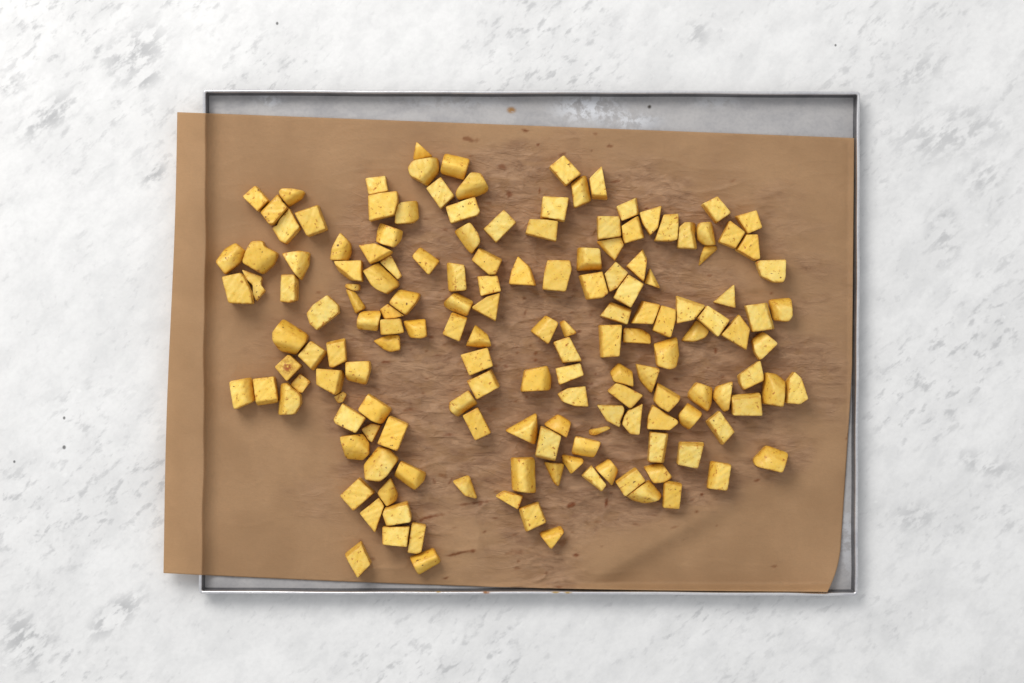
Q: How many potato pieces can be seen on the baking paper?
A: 159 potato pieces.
